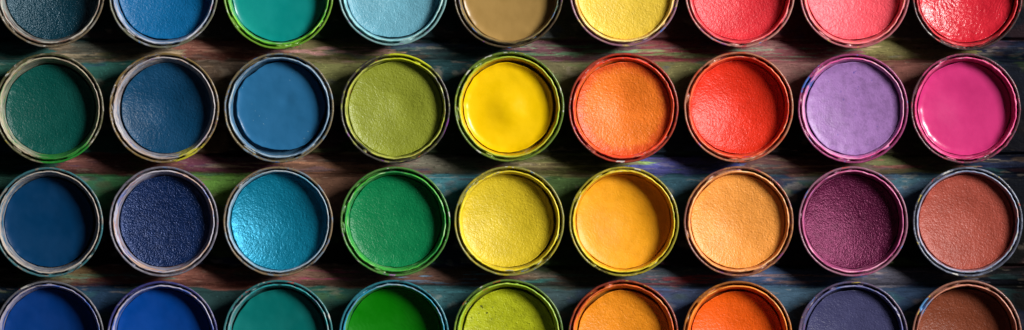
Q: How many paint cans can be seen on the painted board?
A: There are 36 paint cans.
